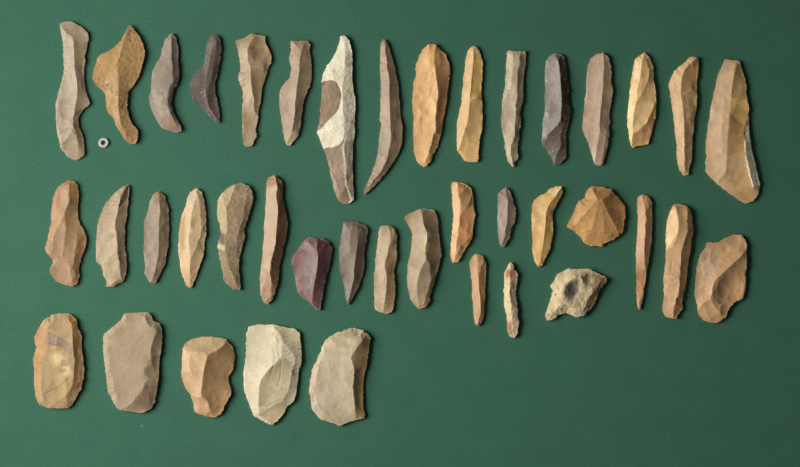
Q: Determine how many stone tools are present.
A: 41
